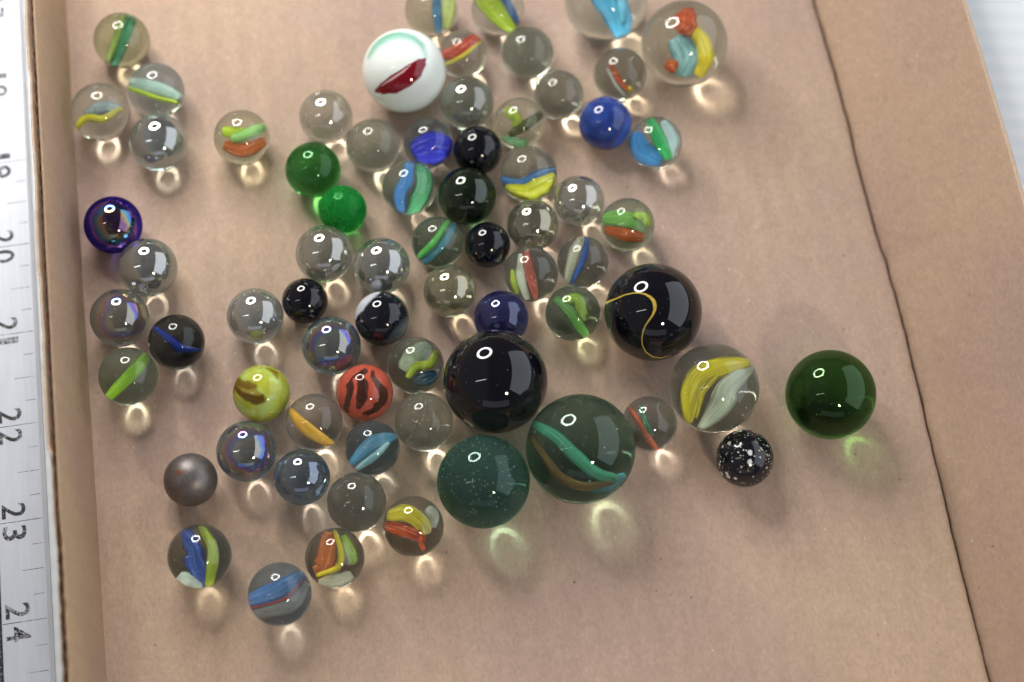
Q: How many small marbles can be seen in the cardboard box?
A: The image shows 61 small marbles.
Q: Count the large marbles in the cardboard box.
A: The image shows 9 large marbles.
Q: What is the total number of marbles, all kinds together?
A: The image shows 70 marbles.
